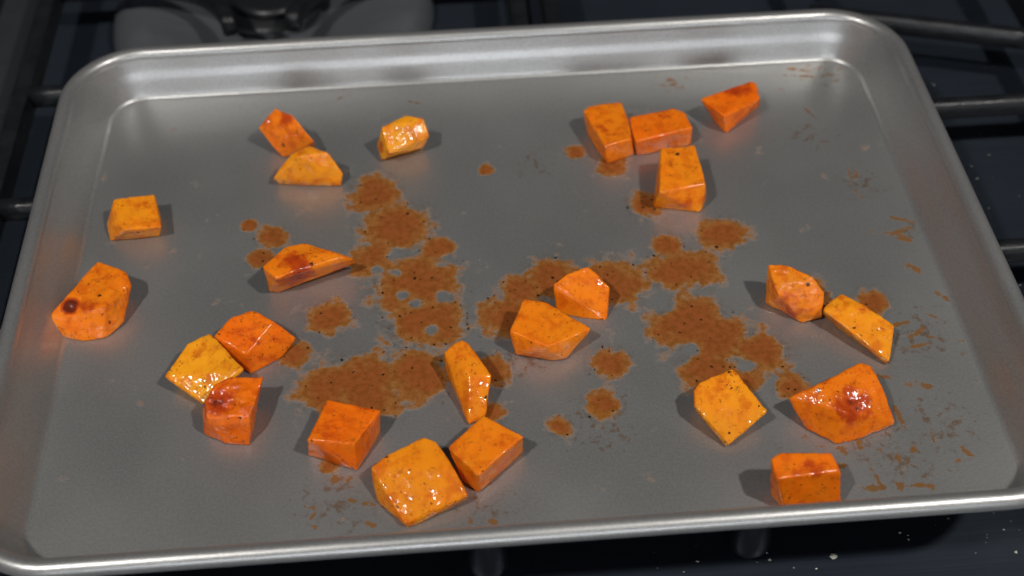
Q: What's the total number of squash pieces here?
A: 24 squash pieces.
